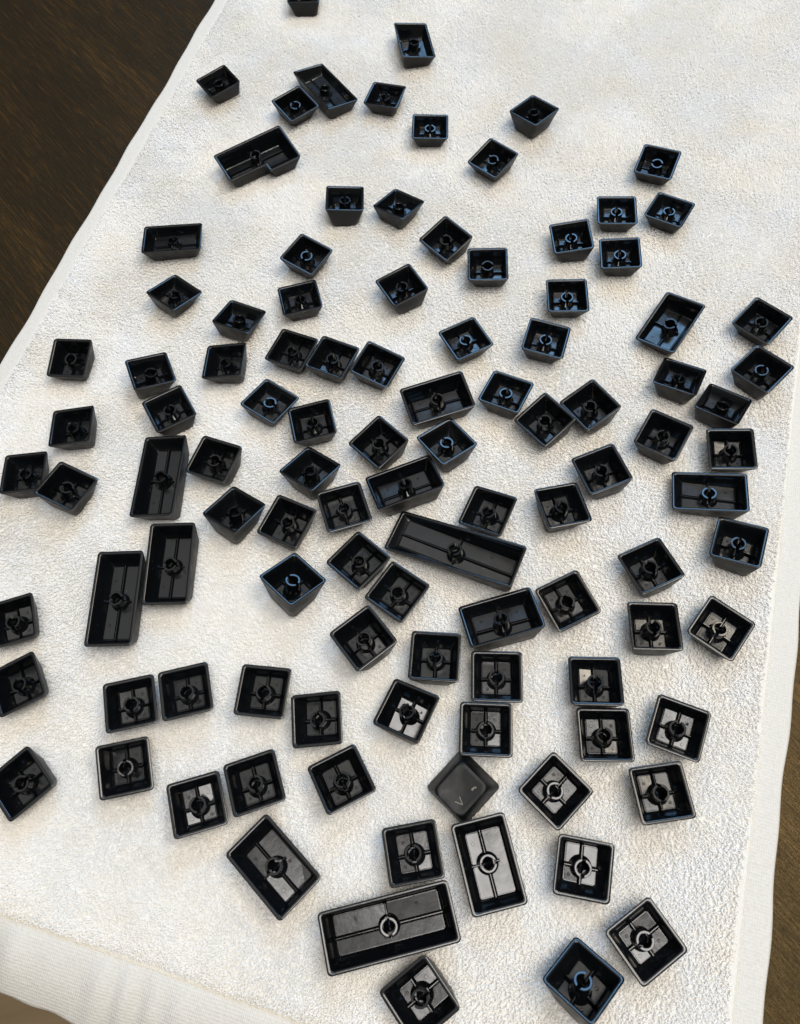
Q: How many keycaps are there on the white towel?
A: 106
